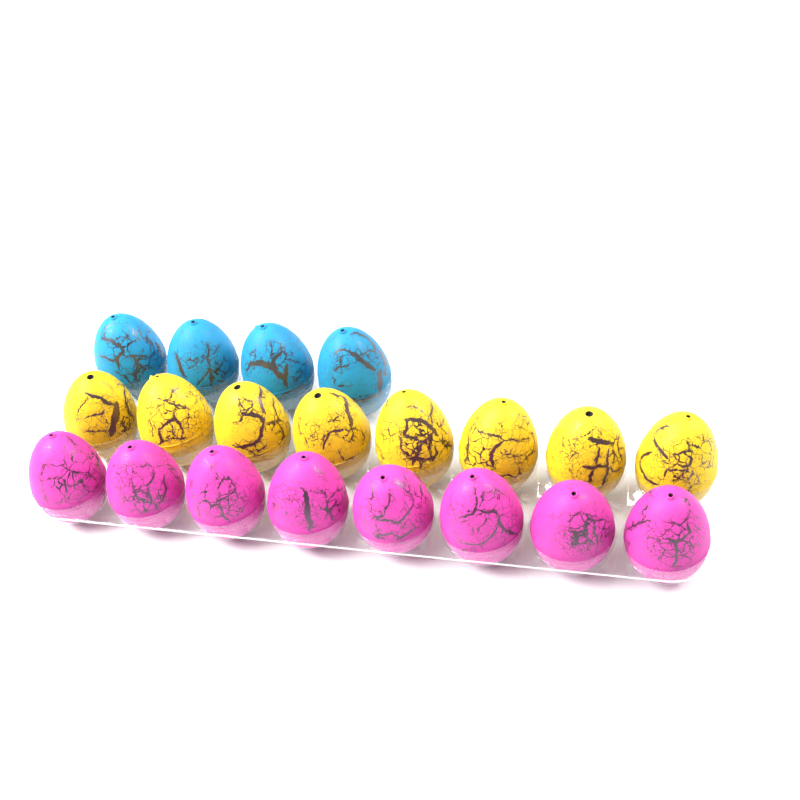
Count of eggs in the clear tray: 20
